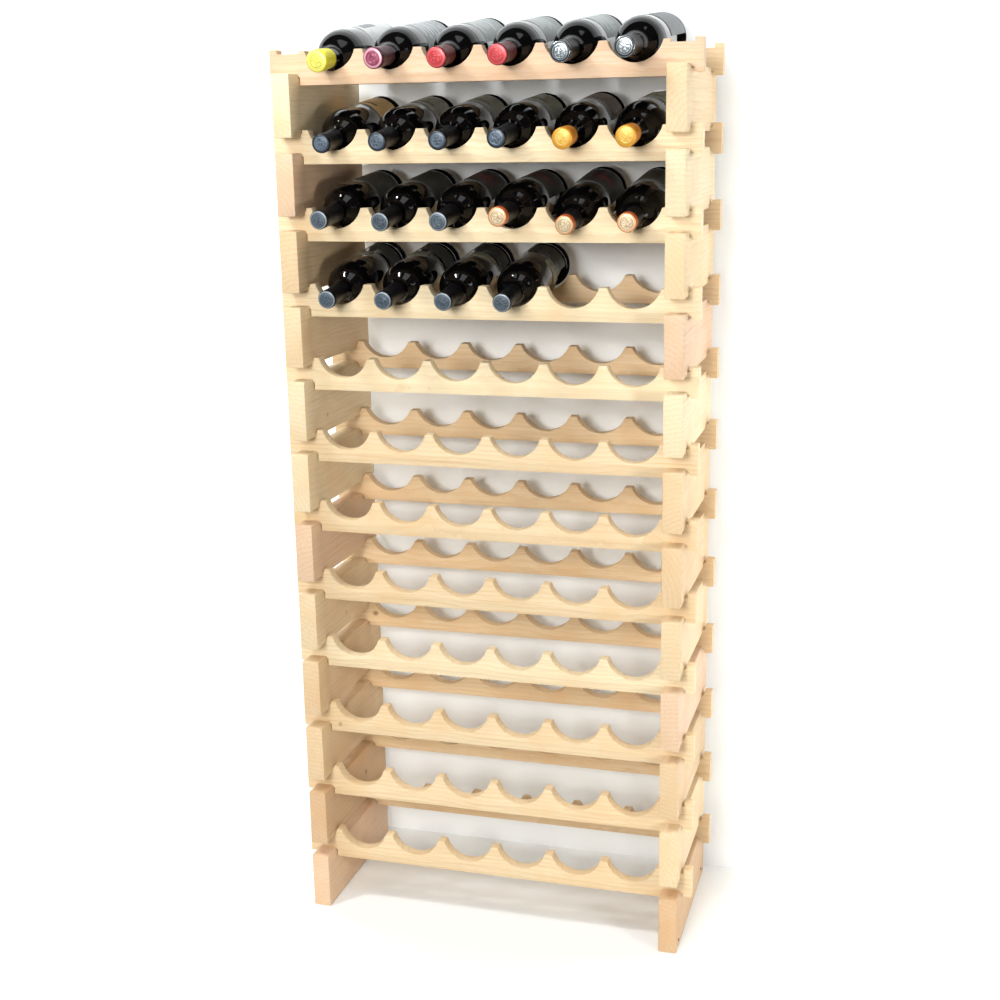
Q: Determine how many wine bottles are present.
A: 22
